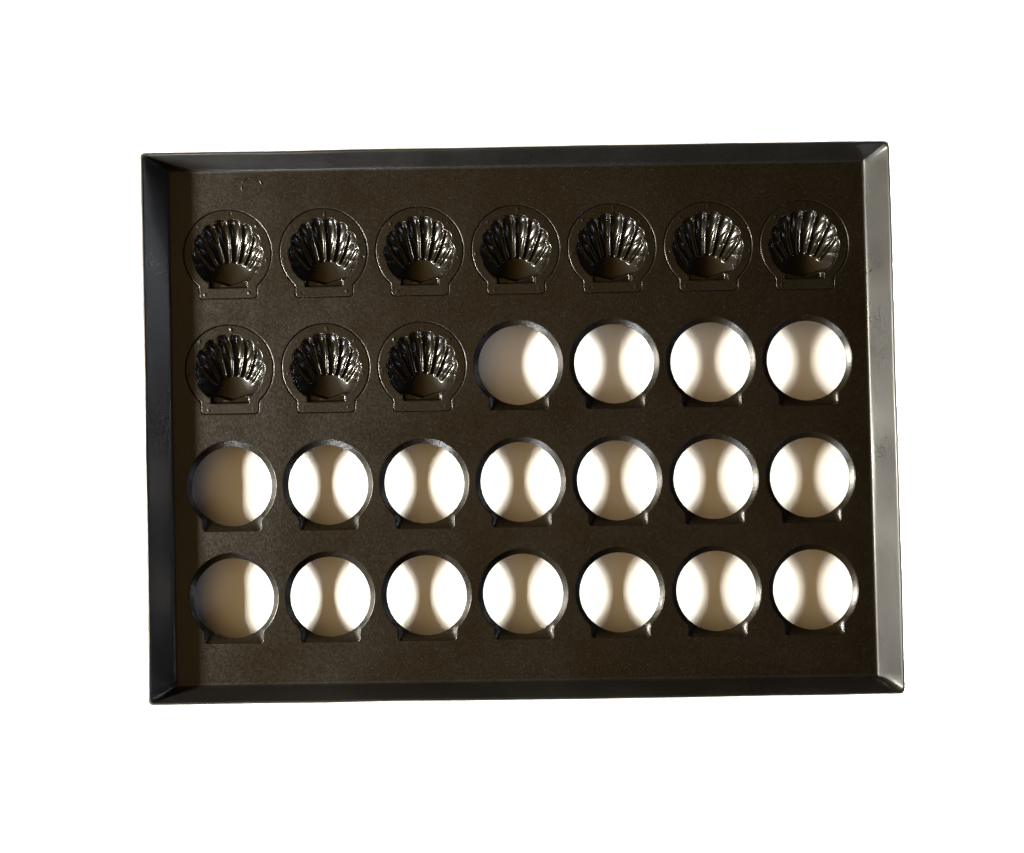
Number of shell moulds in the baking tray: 10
